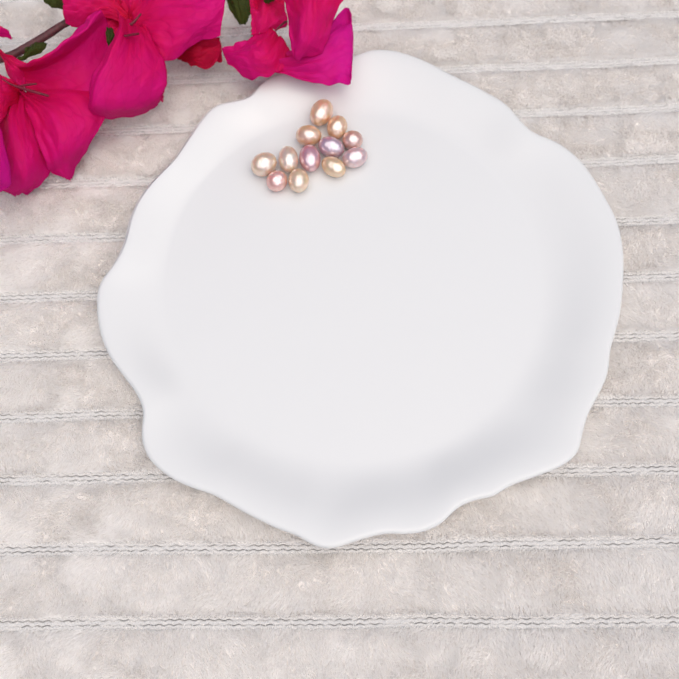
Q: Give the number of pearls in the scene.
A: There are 12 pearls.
